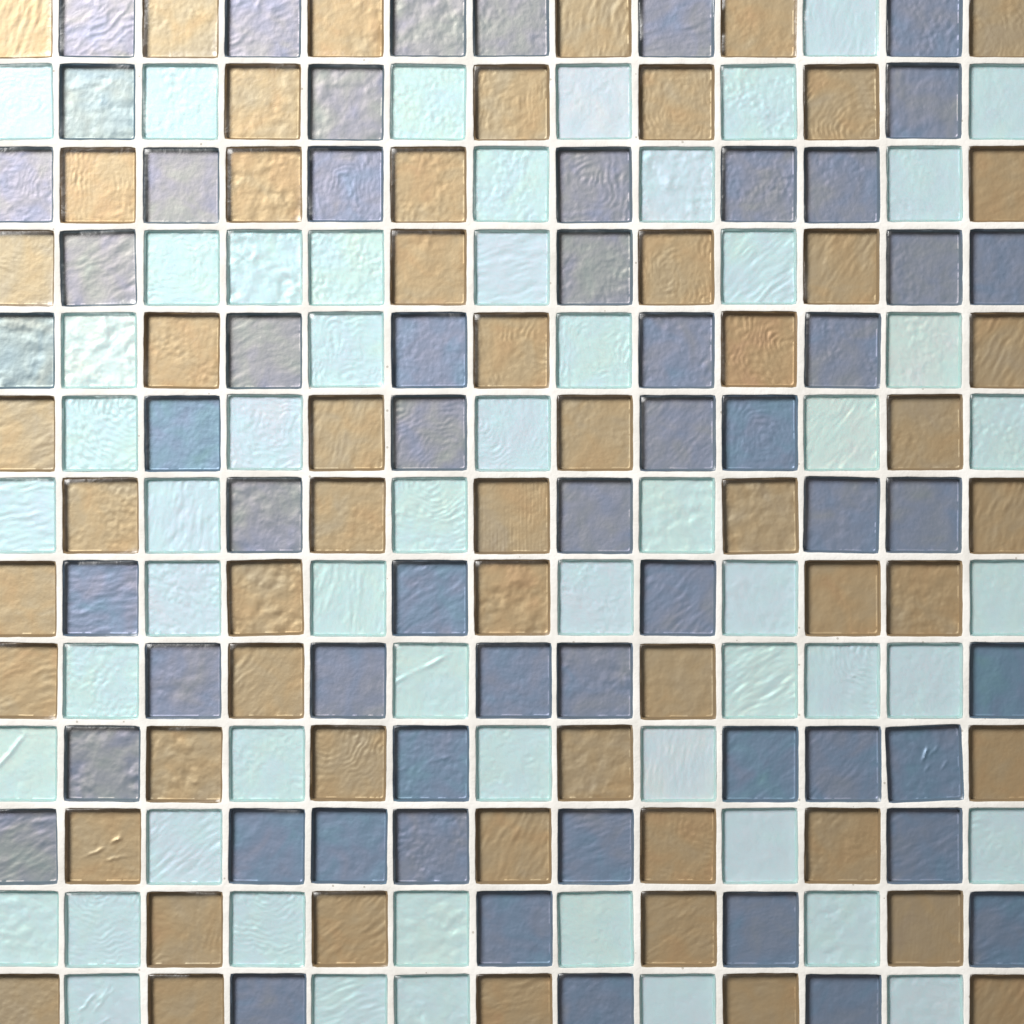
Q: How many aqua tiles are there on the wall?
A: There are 56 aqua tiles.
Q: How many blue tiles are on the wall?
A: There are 57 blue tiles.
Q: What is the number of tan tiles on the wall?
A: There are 56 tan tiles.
